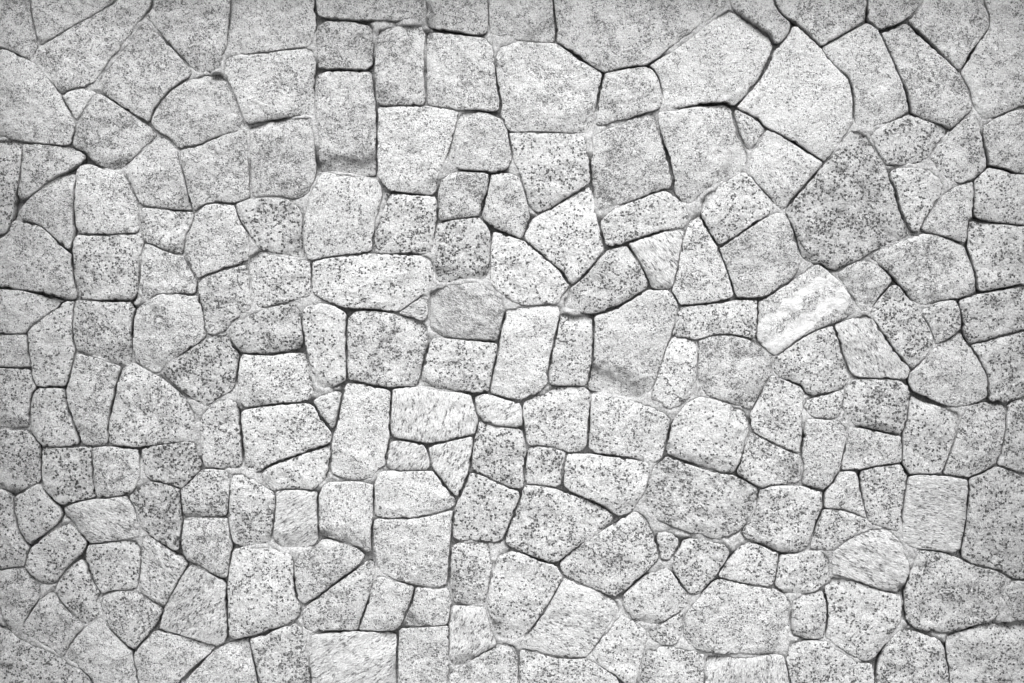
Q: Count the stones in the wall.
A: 200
